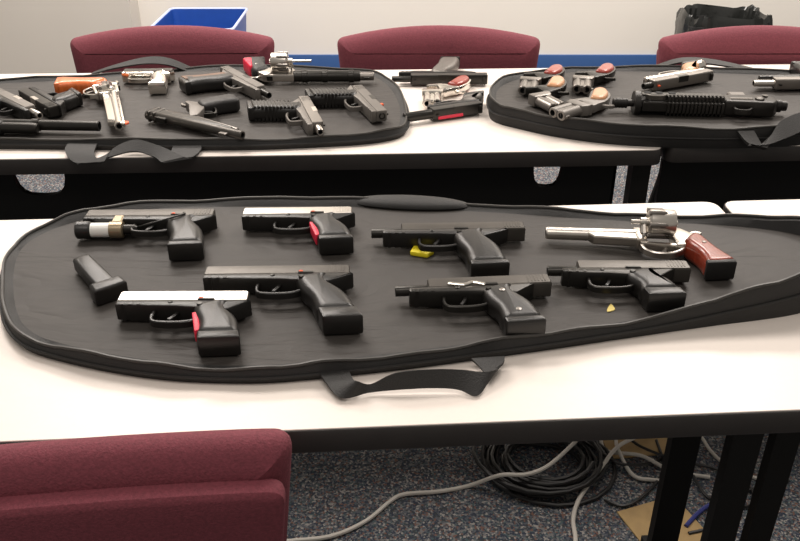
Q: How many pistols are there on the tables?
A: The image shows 18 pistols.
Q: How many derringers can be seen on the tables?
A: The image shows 5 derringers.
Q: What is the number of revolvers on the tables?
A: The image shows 3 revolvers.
